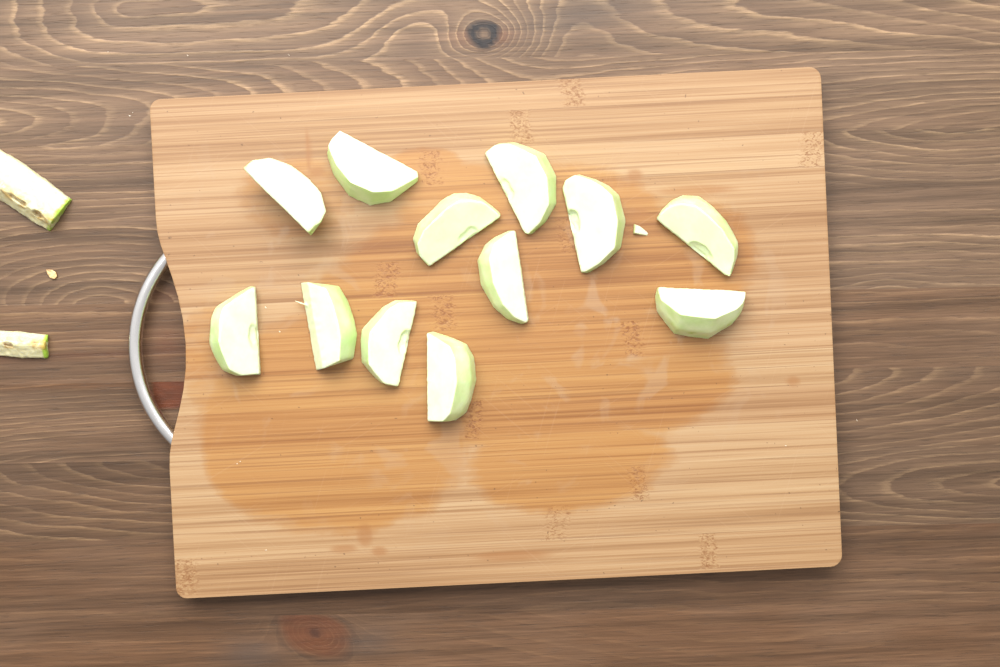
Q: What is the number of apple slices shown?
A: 12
